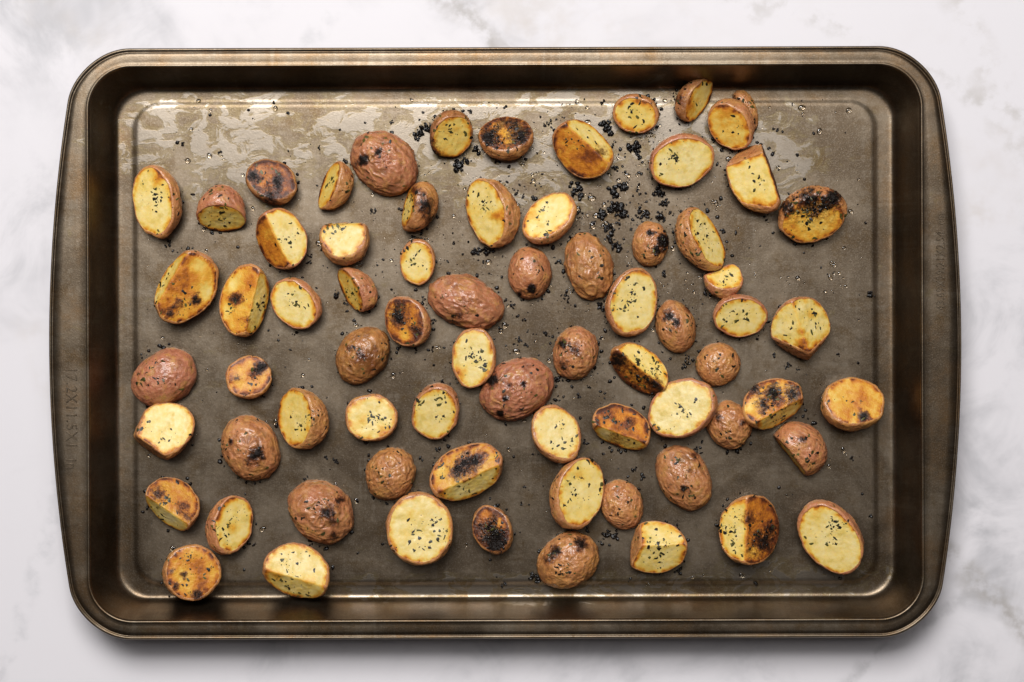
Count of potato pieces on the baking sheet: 72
